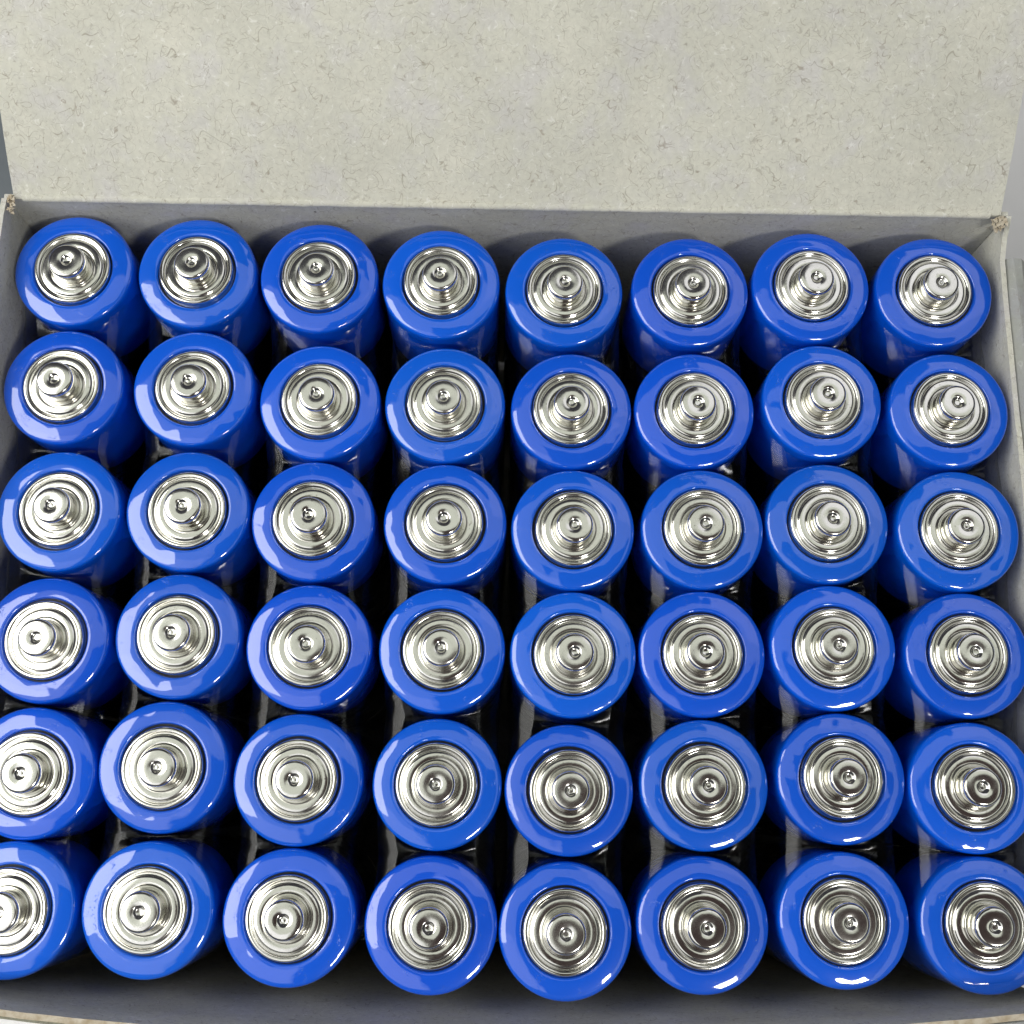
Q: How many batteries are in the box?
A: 48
